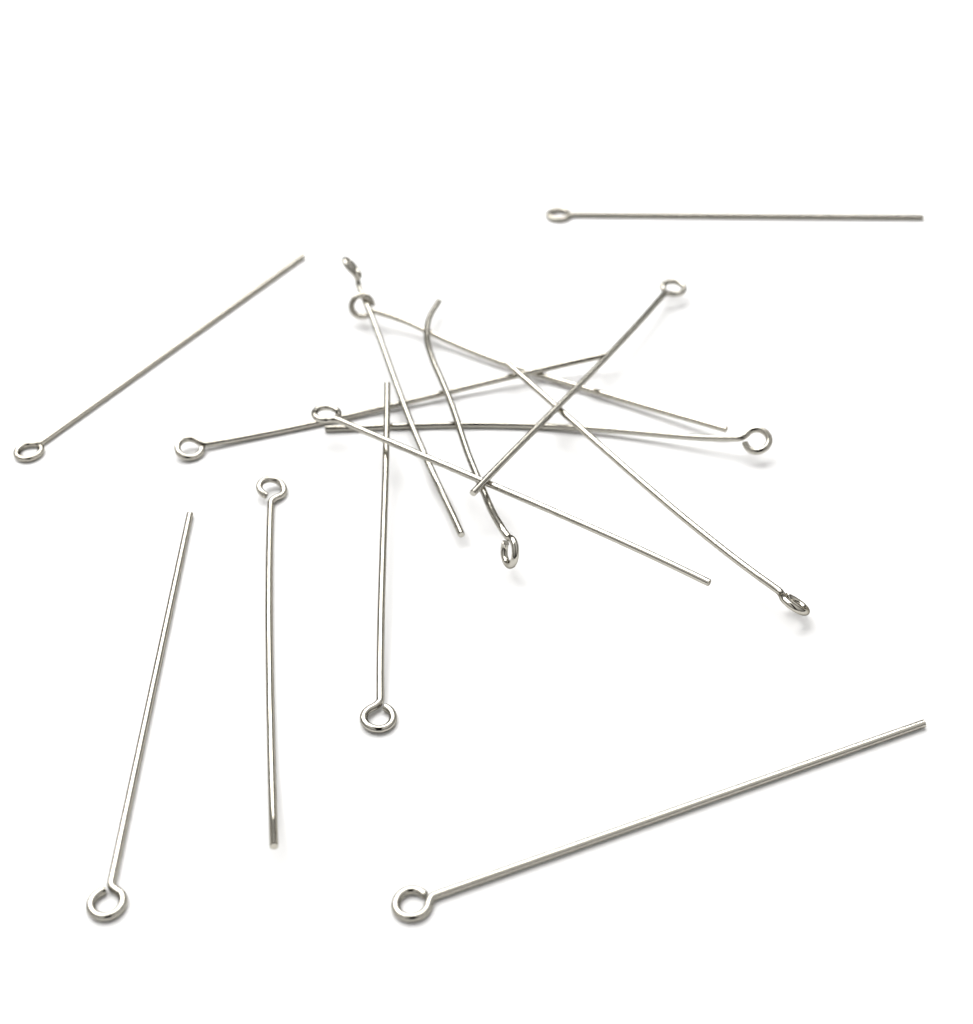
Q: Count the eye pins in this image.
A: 14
